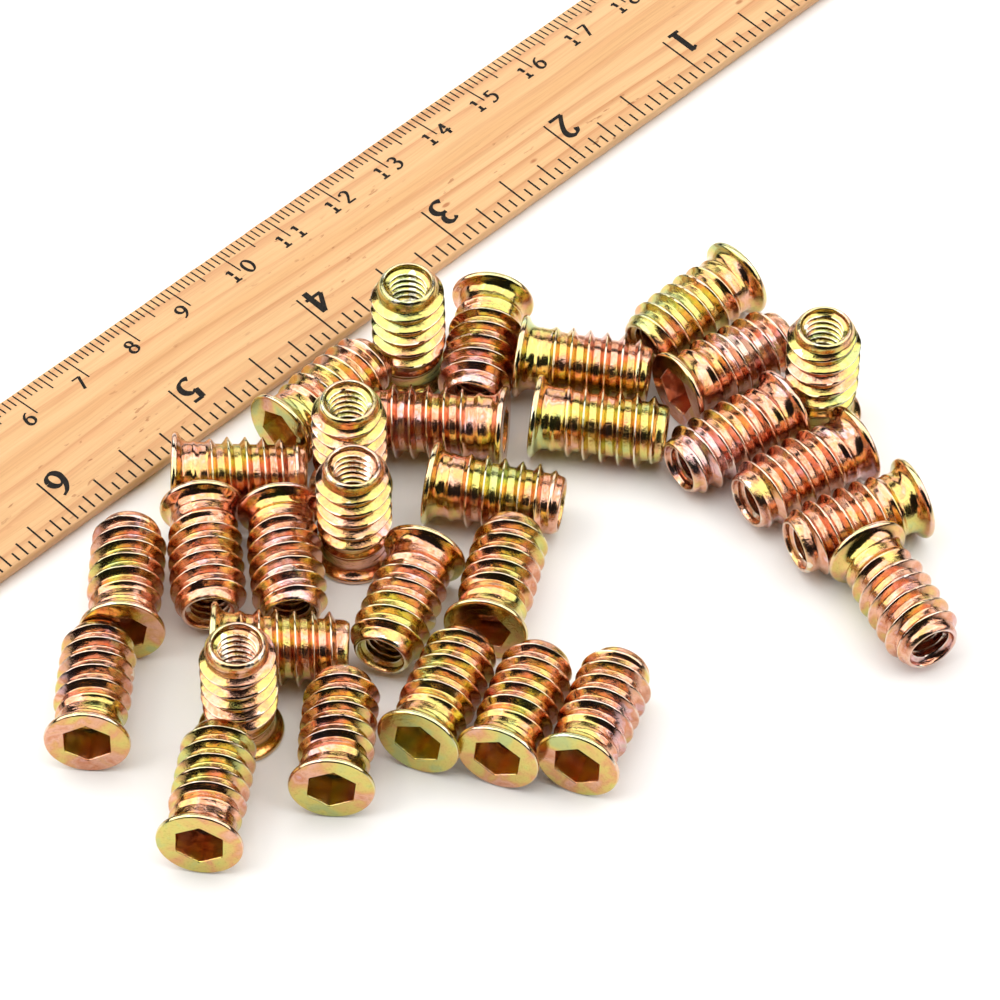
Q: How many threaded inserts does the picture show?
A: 30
